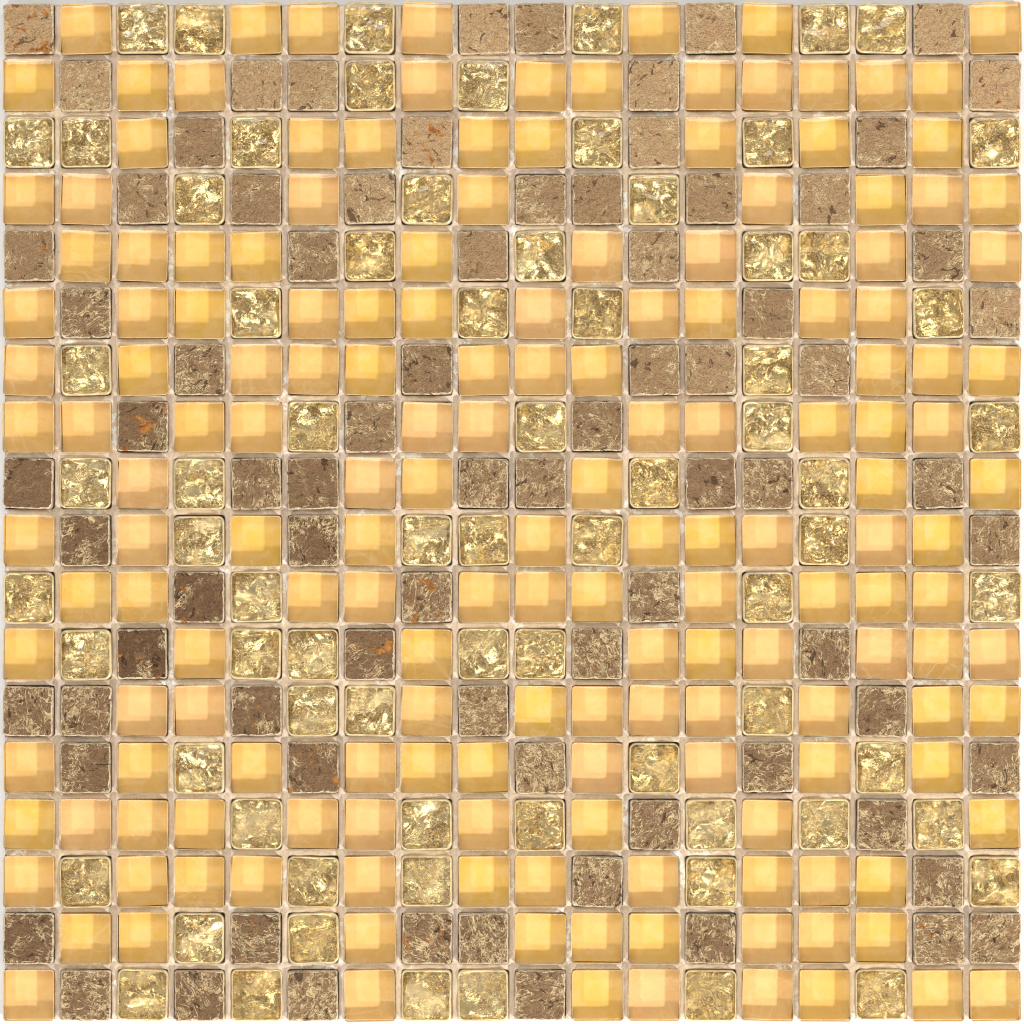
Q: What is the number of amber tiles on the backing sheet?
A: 170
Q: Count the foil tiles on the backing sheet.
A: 74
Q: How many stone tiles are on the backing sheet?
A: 80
